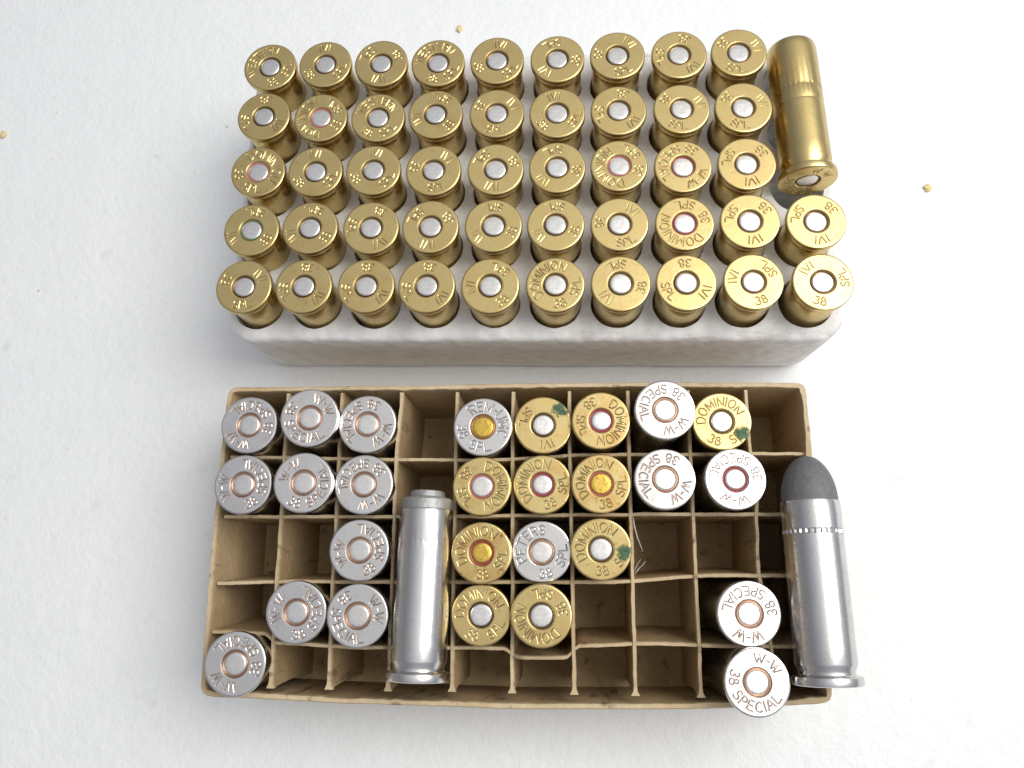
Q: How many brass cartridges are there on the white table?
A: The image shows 58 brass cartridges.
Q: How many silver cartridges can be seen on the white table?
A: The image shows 19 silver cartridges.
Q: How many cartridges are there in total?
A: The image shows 77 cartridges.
